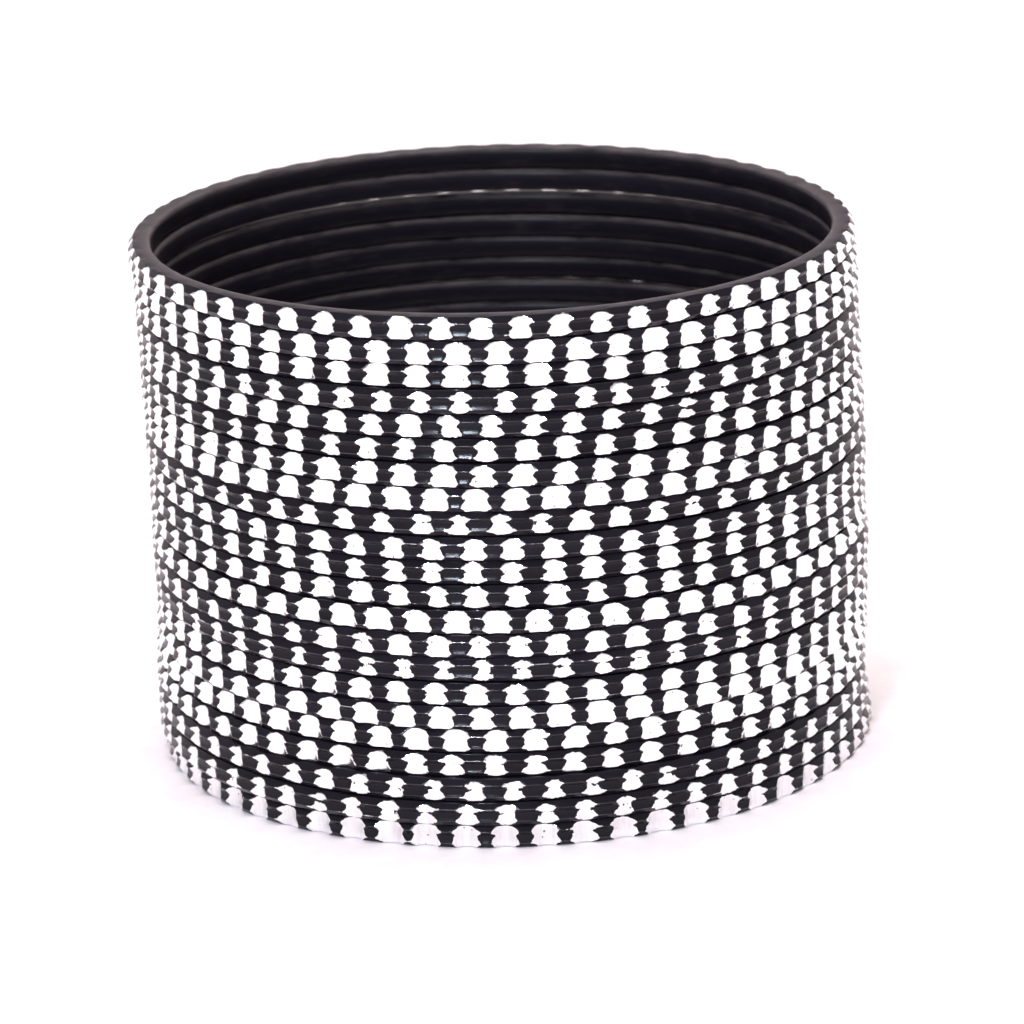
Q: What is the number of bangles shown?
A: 22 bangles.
